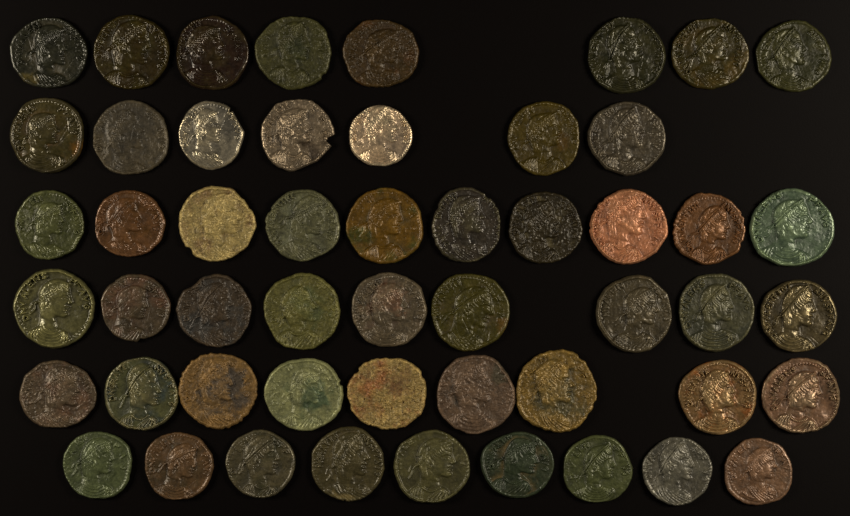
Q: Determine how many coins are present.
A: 52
